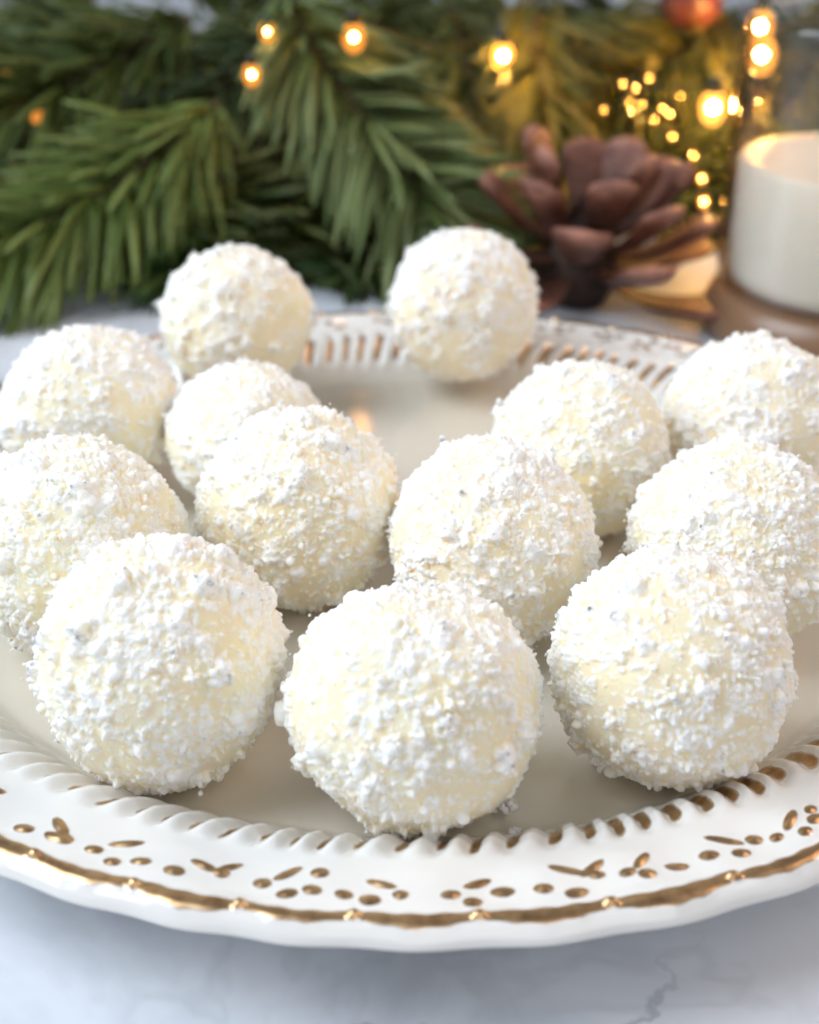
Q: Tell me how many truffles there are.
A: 13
